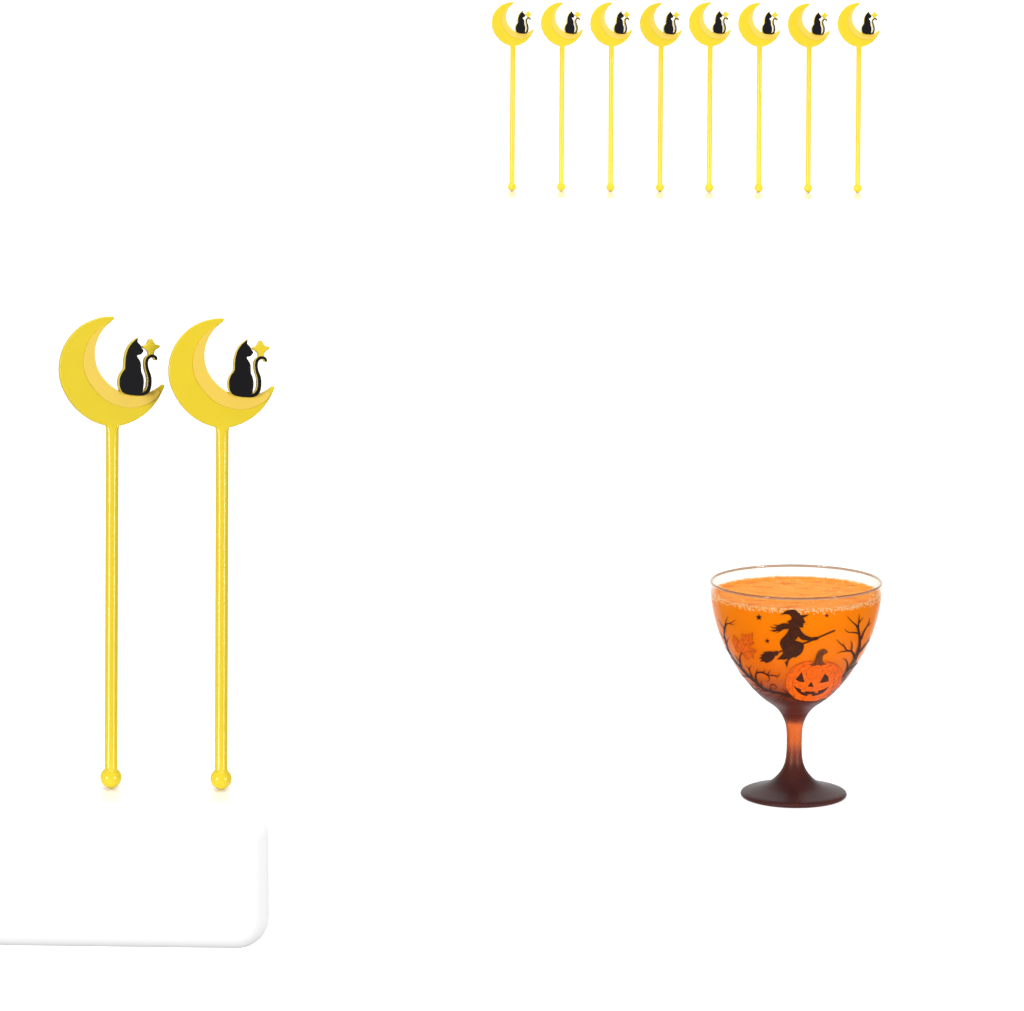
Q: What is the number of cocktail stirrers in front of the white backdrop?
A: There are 10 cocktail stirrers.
